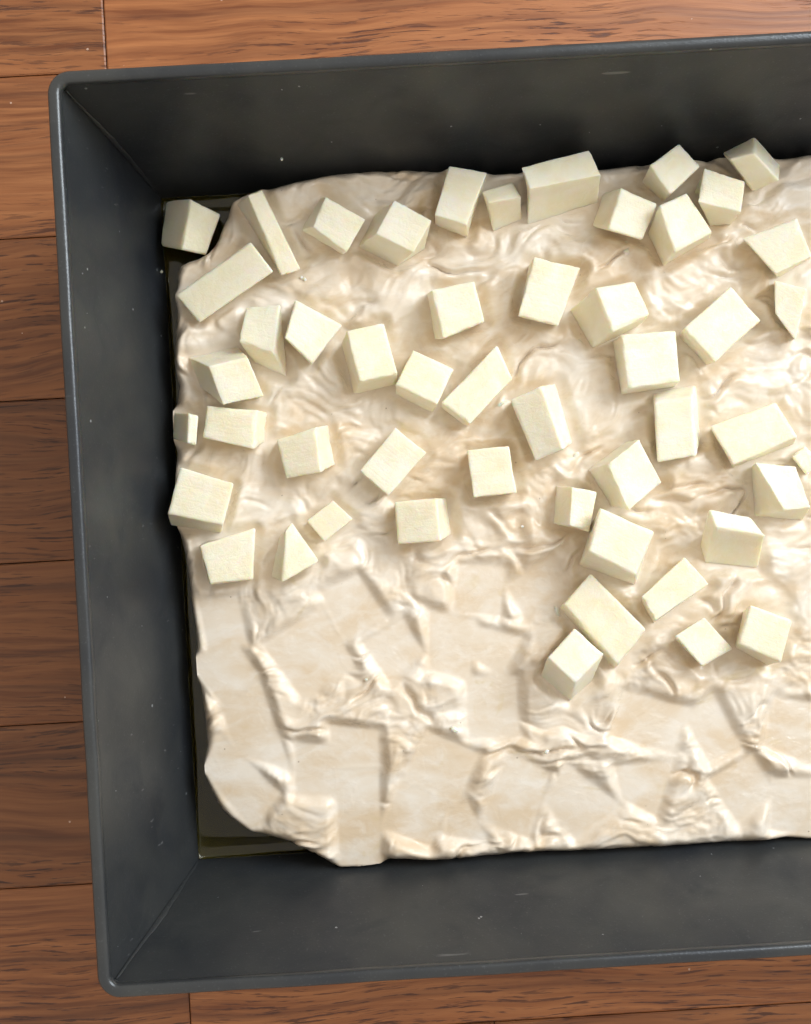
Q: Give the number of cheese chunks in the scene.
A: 50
